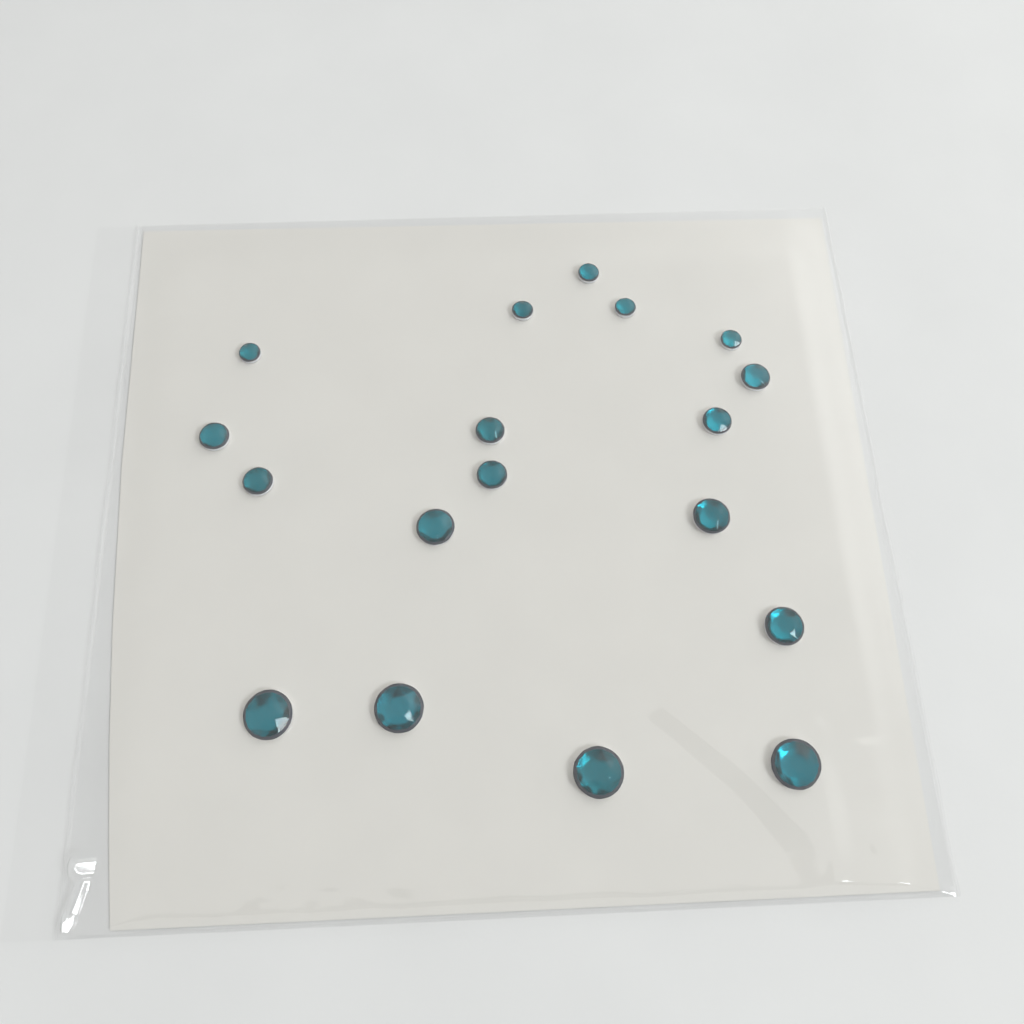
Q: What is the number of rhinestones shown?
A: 18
